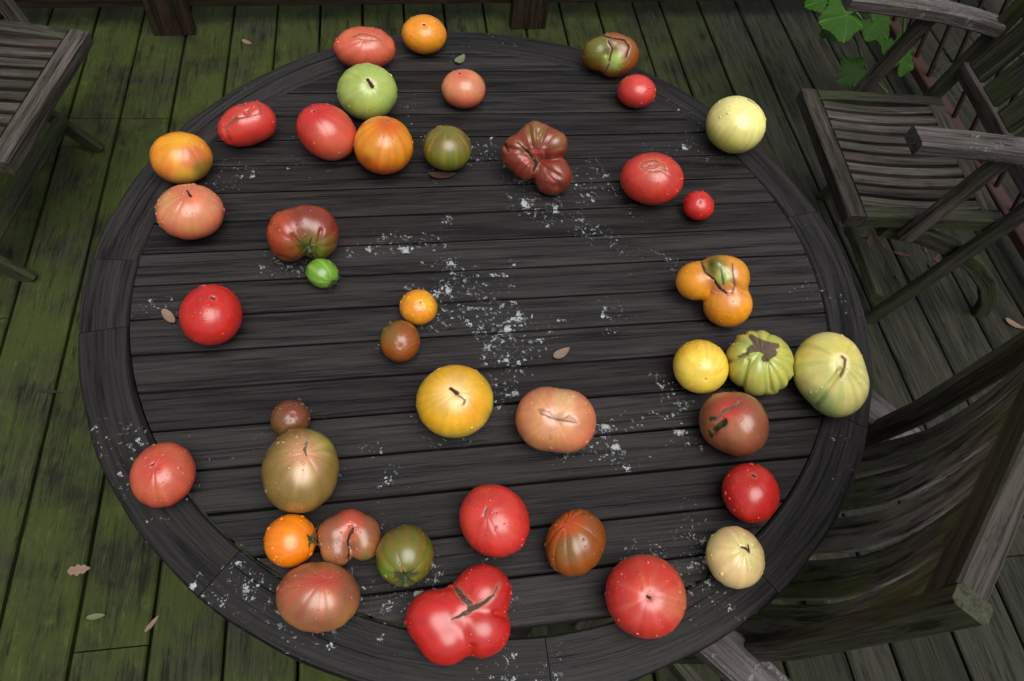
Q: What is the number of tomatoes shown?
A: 41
